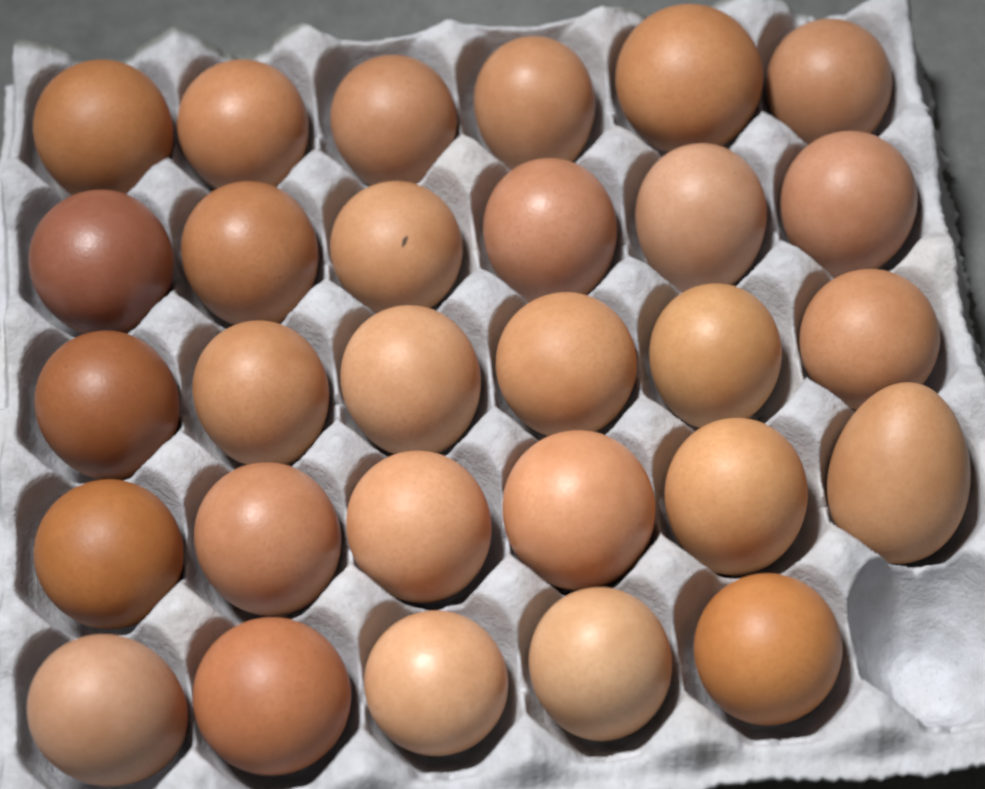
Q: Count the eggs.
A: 29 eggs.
